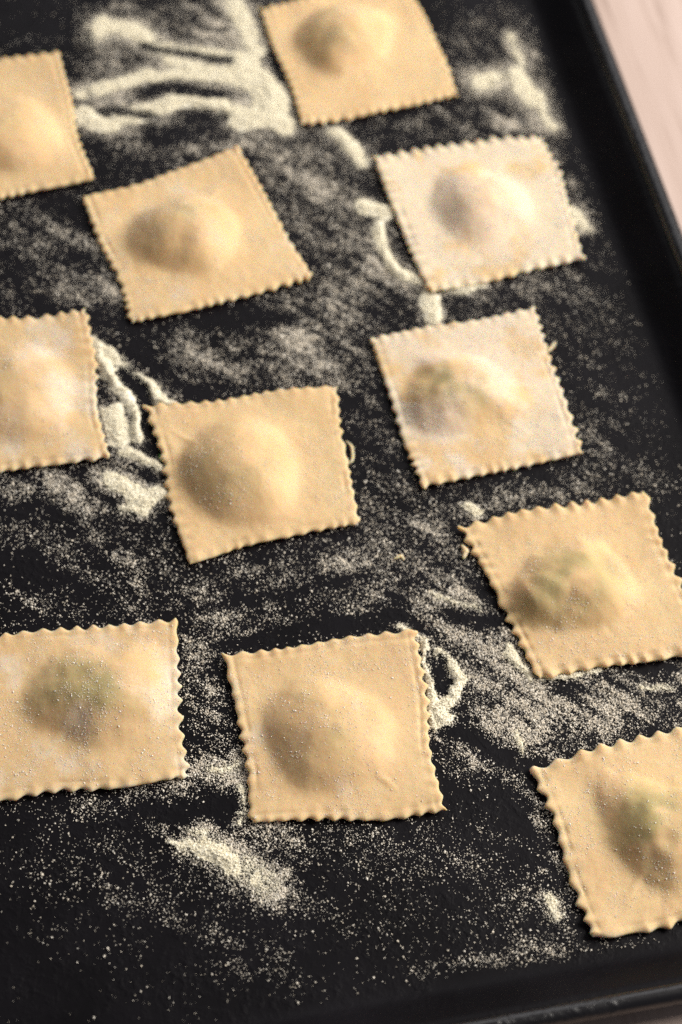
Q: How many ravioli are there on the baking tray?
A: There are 11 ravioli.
